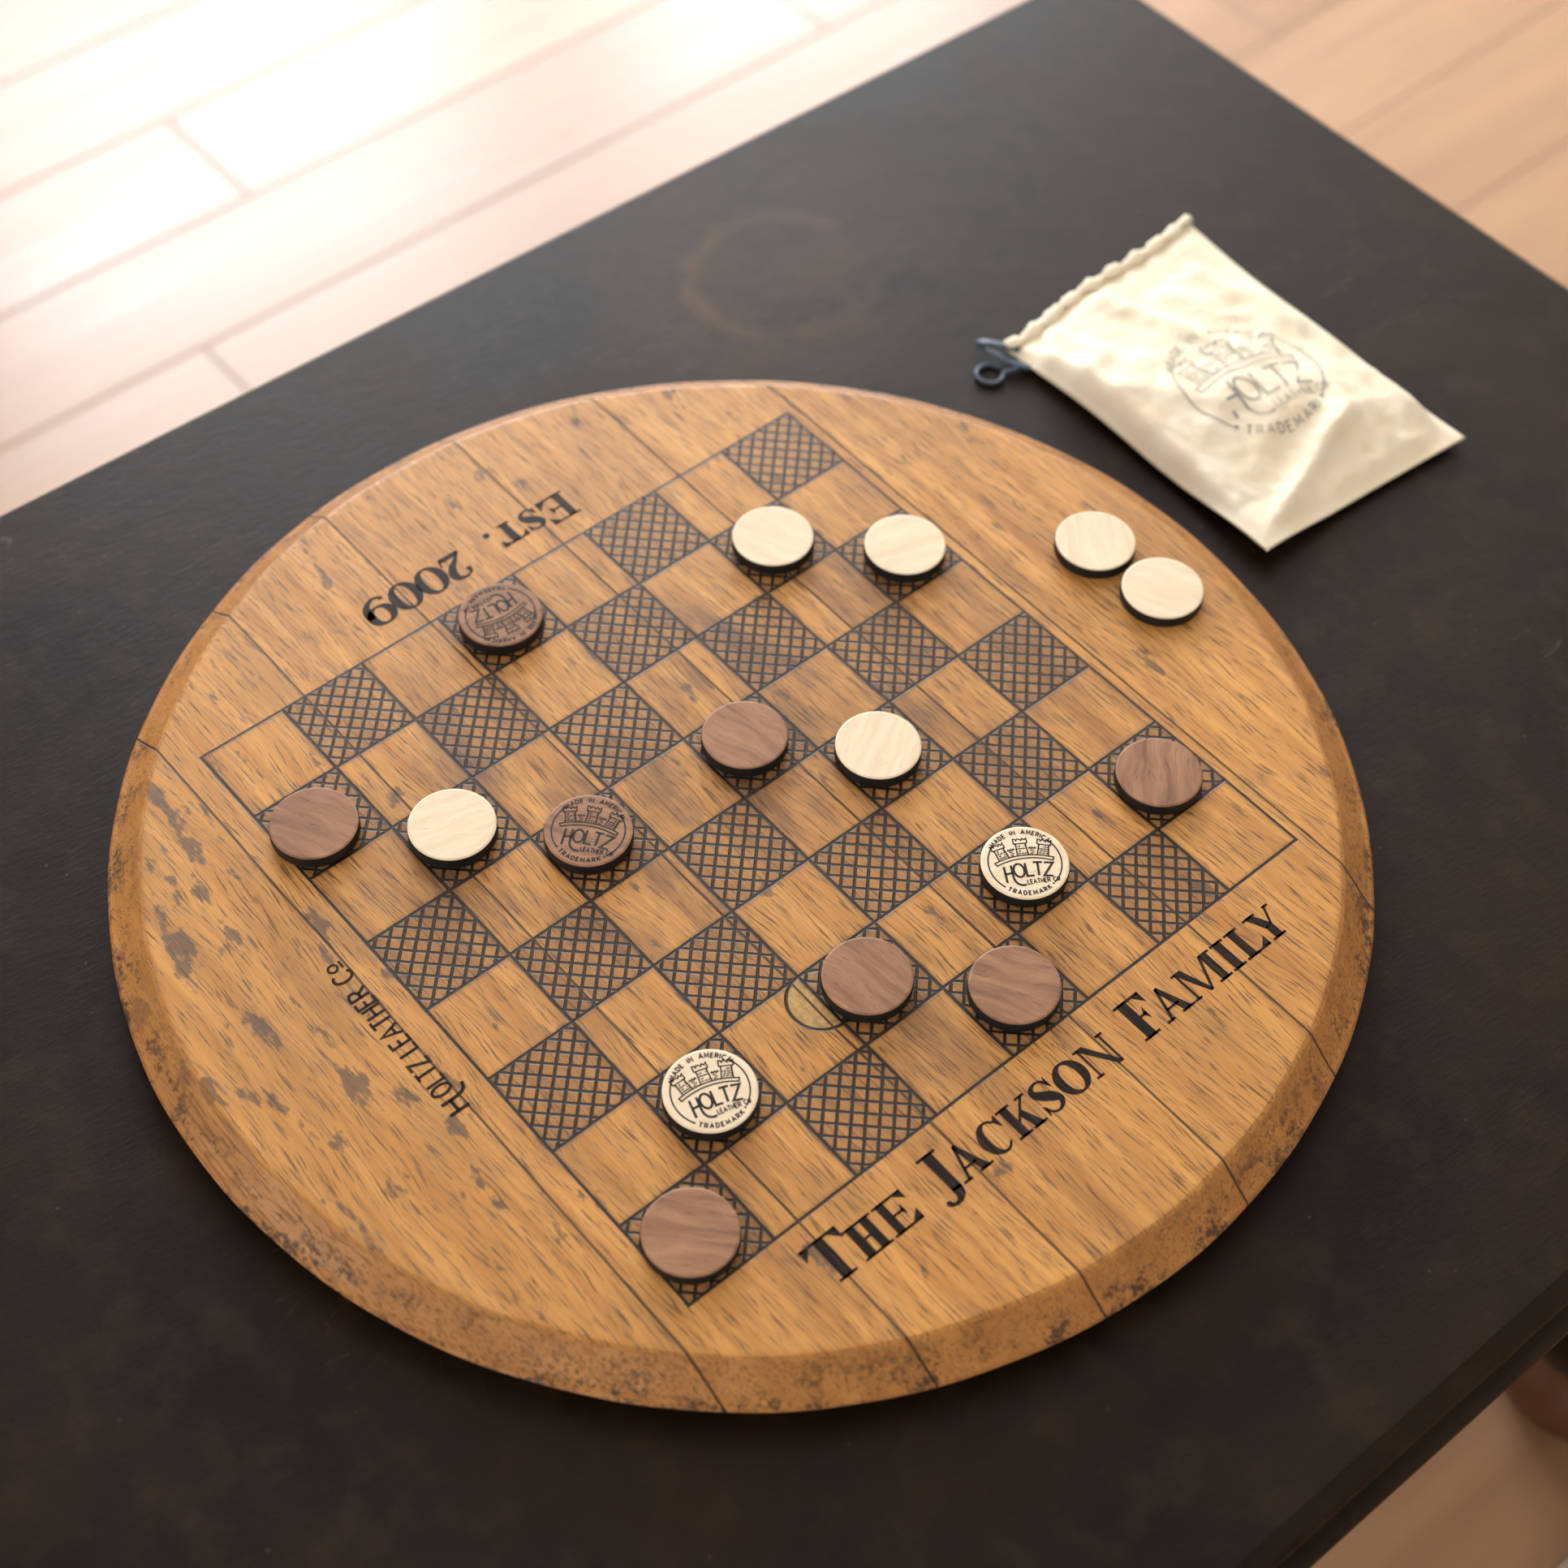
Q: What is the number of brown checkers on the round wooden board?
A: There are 8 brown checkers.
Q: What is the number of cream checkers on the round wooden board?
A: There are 8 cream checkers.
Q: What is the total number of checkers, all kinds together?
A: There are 16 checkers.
